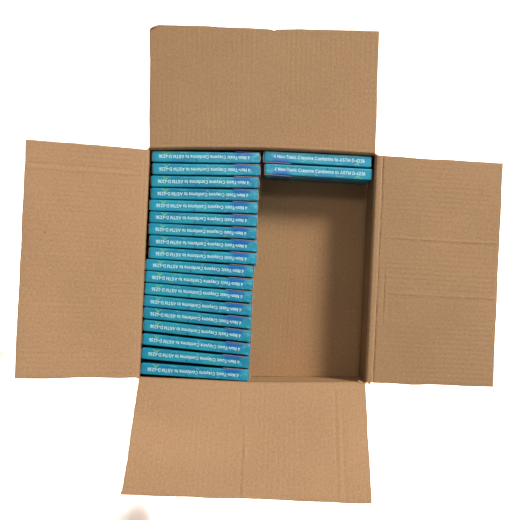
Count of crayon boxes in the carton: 20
